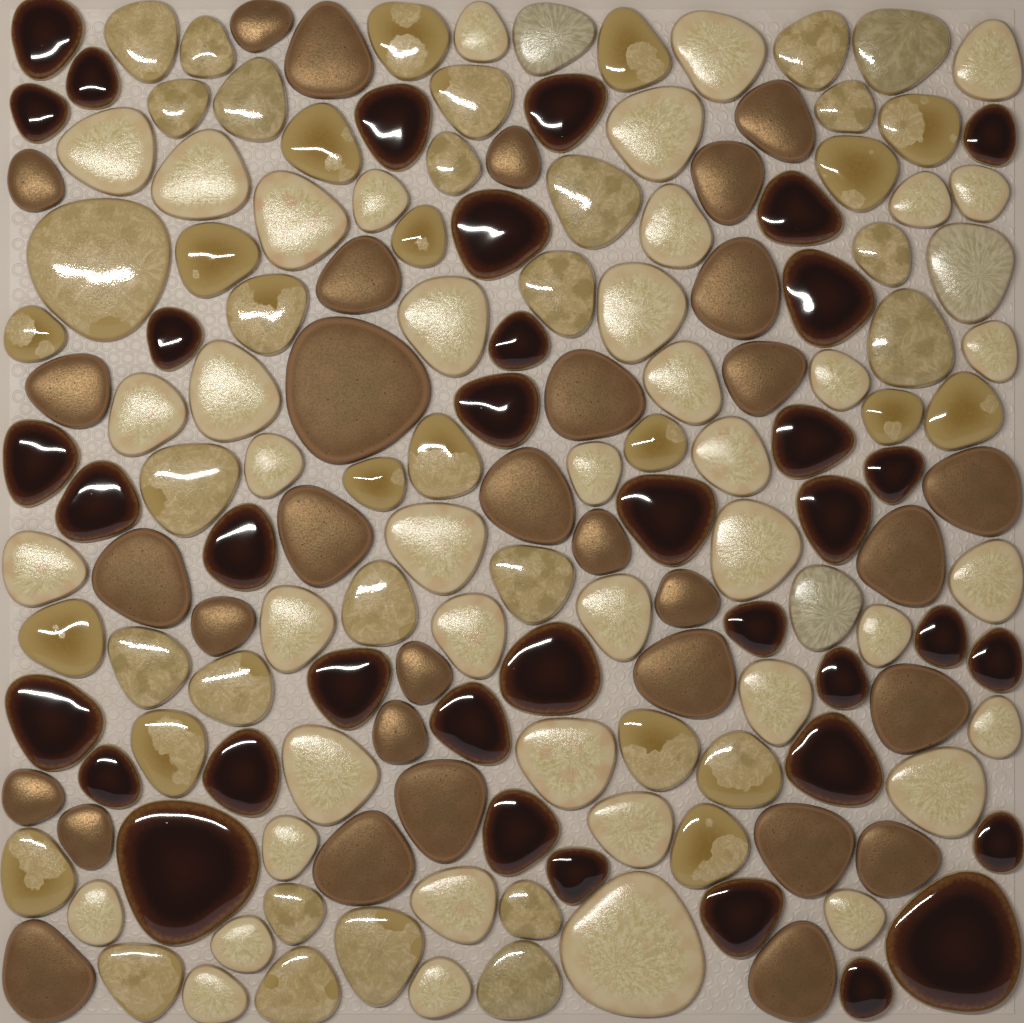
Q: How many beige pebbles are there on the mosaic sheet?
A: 91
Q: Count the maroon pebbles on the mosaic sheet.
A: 37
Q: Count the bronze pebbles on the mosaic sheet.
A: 32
